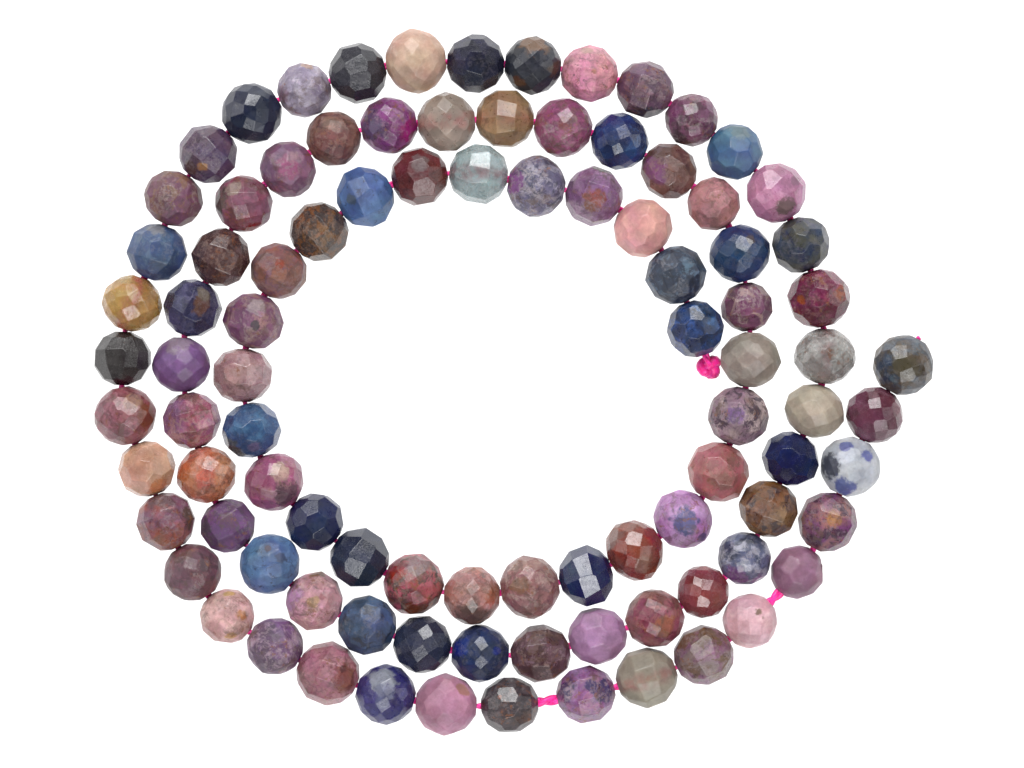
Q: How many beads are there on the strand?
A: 94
